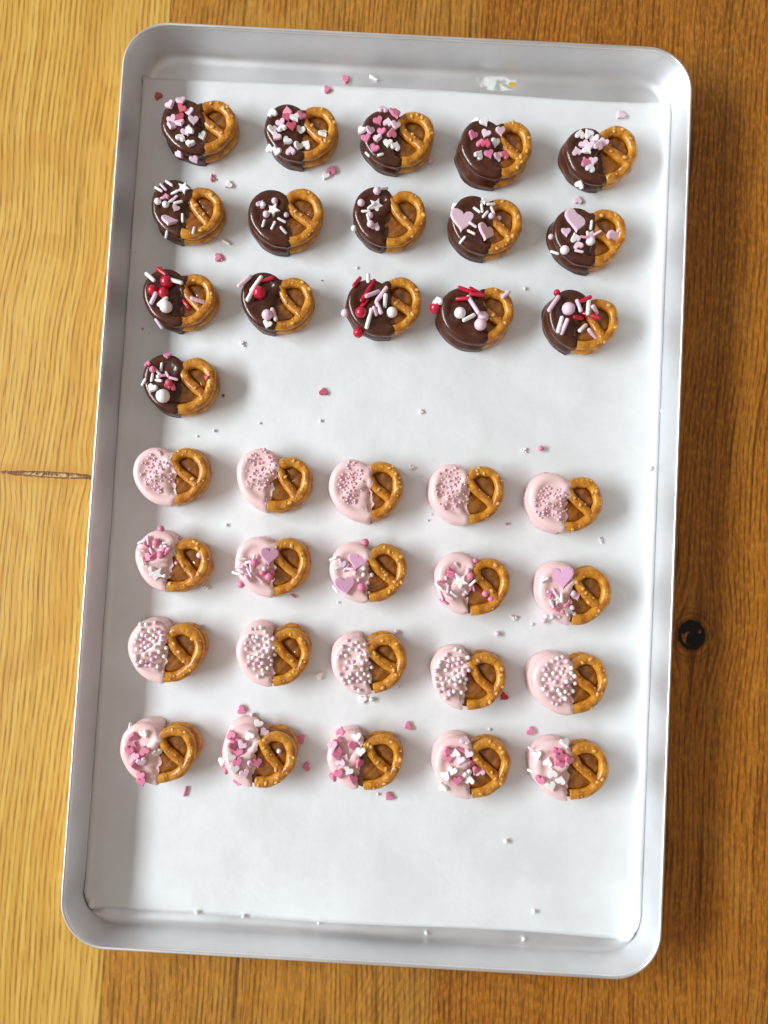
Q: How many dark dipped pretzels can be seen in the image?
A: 16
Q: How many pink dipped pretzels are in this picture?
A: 20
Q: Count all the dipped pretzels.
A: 36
